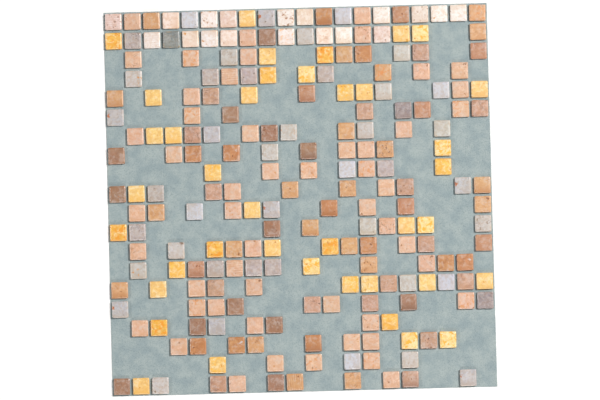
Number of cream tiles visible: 18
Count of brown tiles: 119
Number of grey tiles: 44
